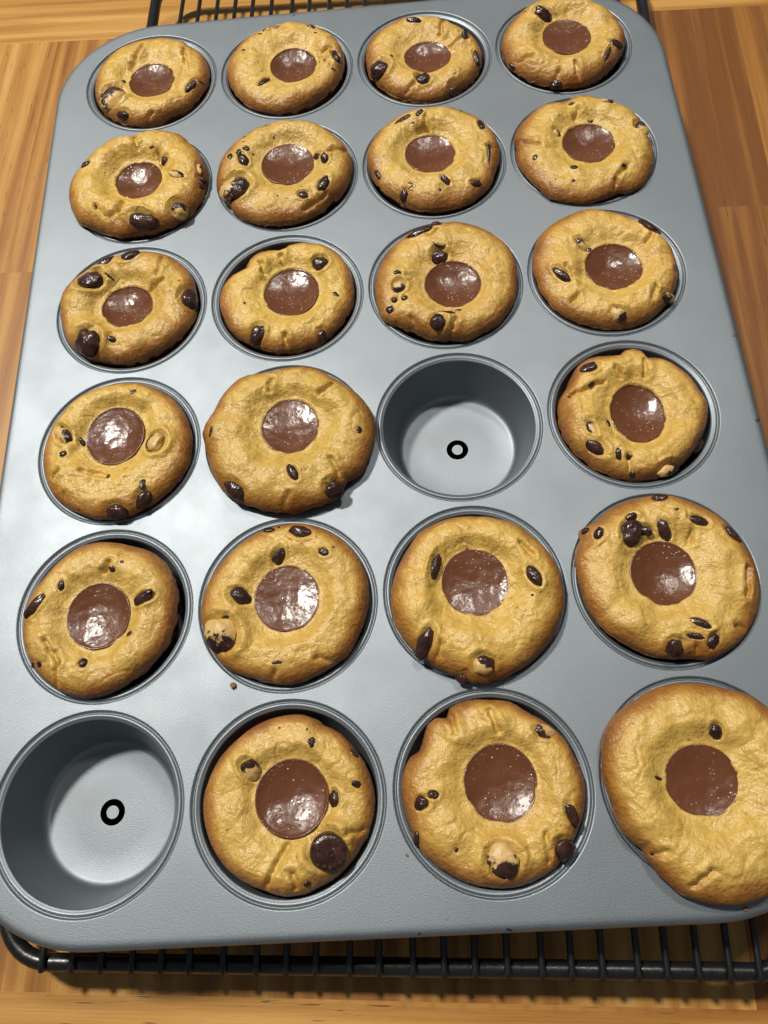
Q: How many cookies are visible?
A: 22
